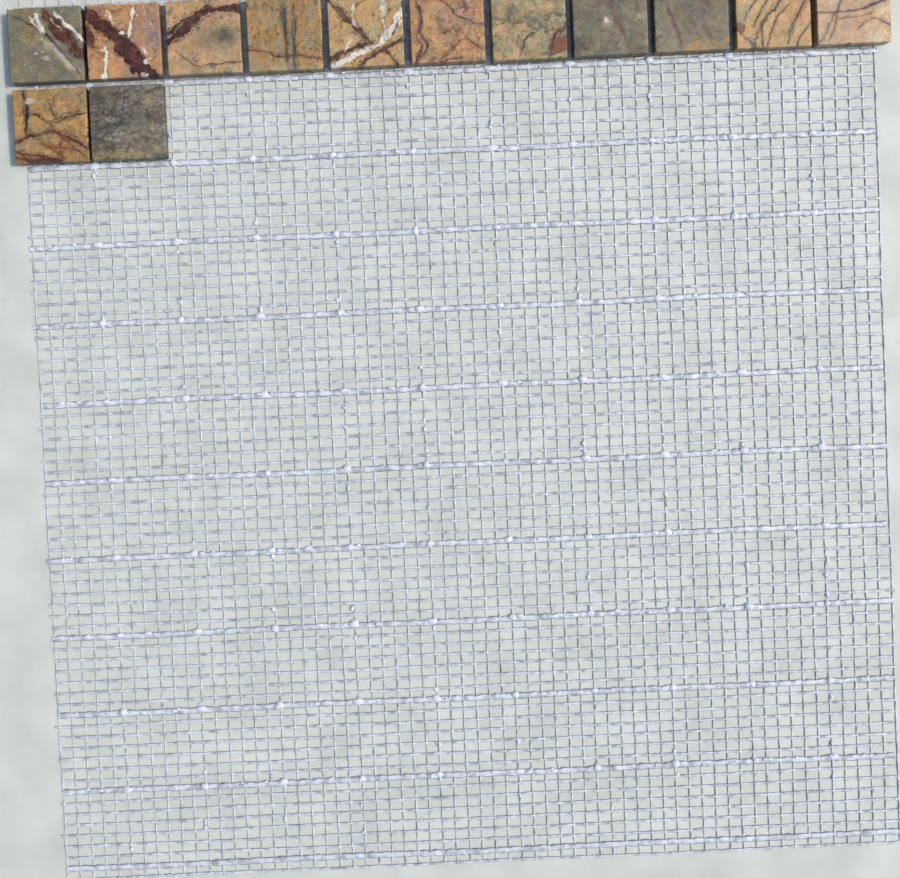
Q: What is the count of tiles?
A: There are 13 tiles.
